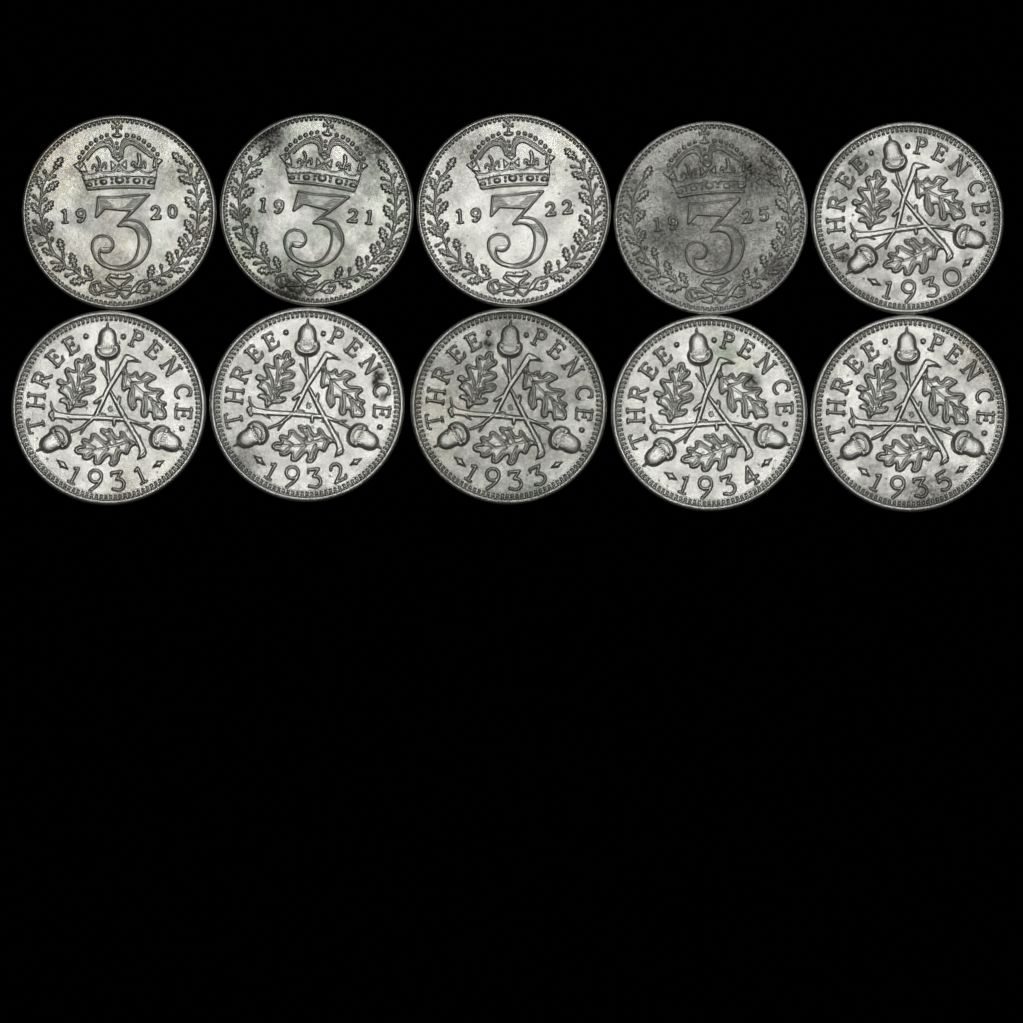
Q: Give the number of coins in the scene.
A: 10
